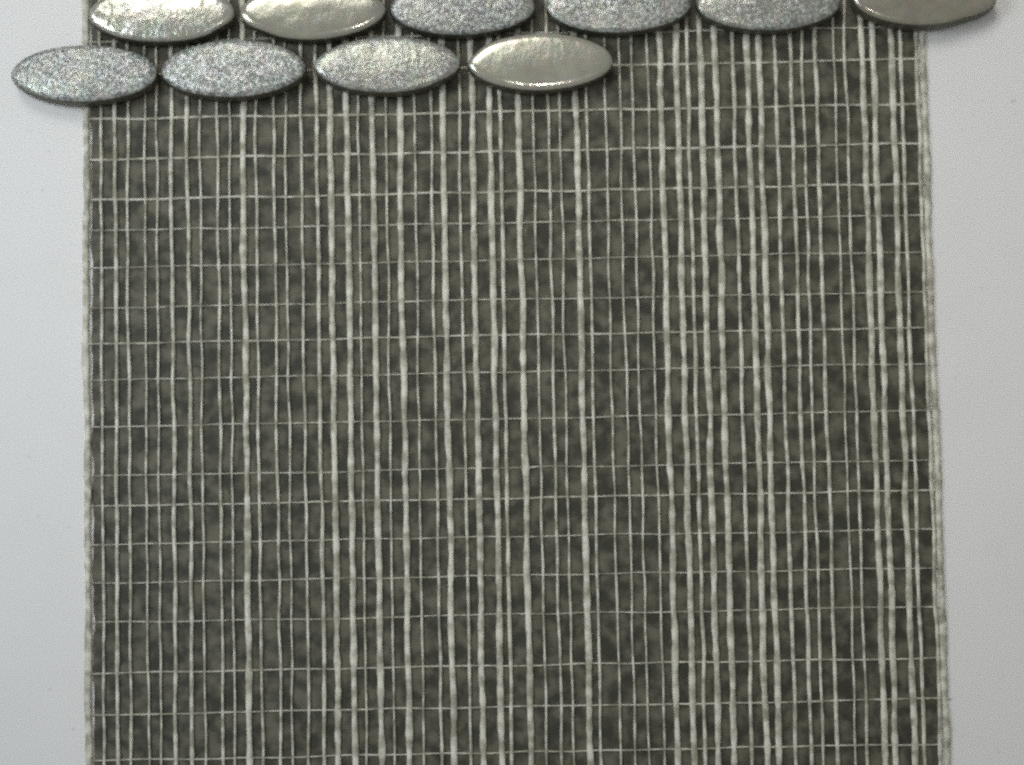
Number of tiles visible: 10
